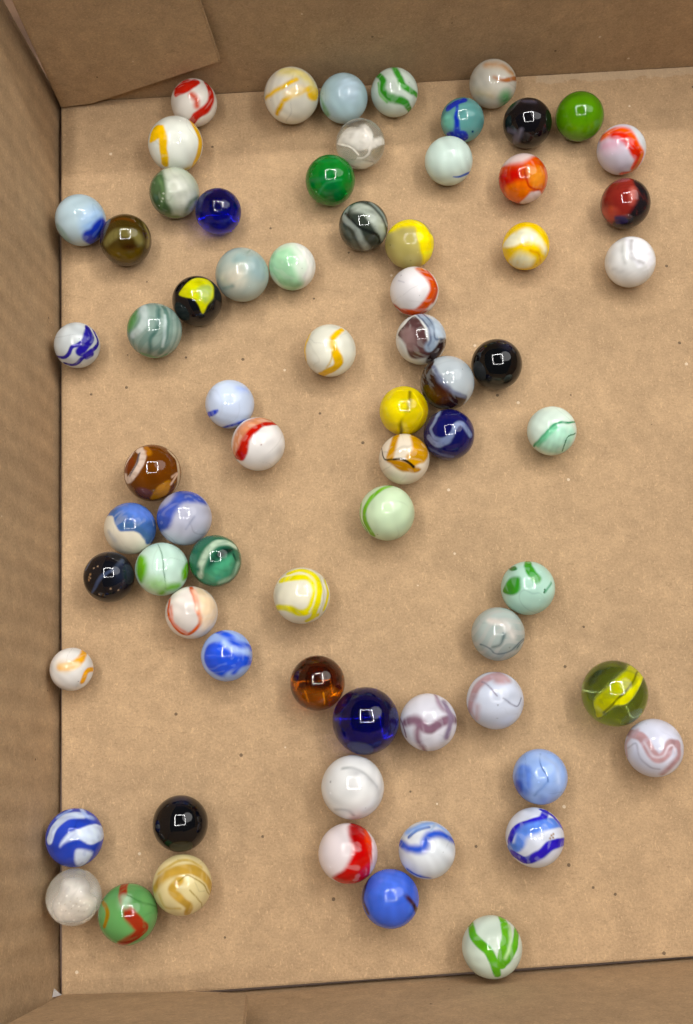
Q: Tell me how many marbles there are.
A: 70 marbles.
